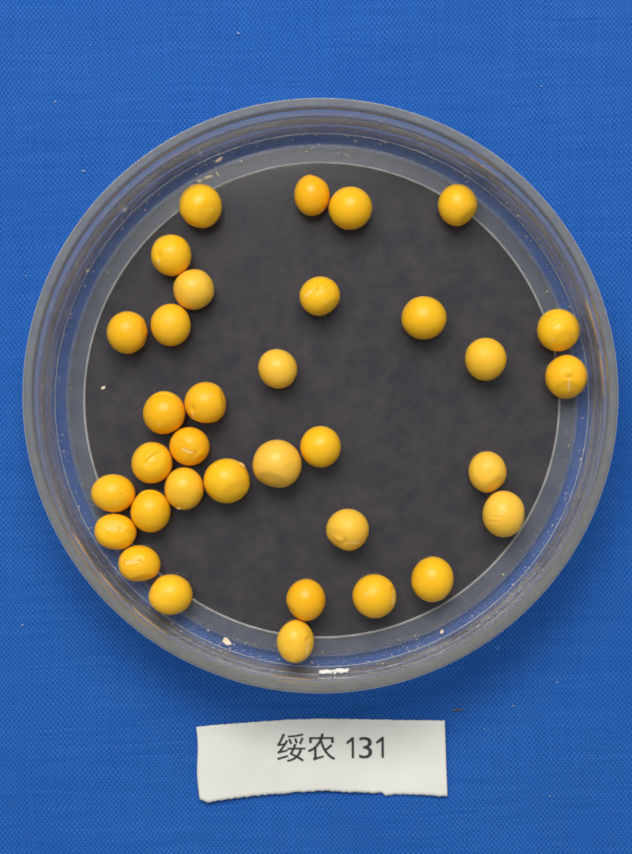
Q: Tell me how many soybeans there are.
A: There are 34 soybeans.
